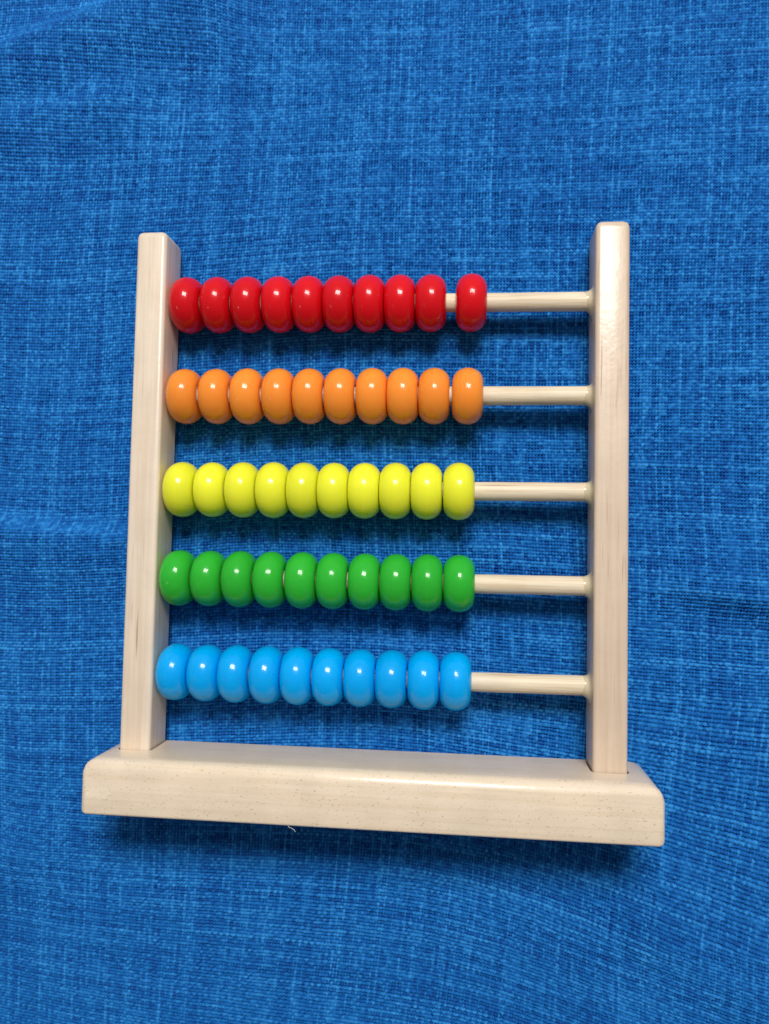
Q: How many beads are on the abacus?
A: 50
